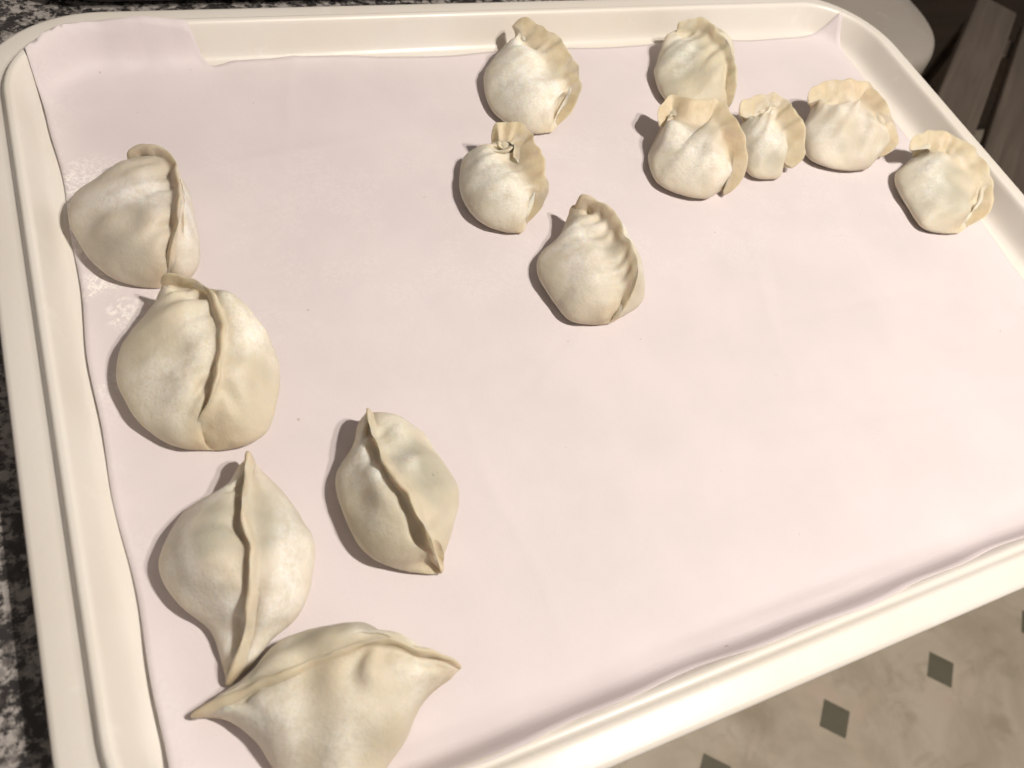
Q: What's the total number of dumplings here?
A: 13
